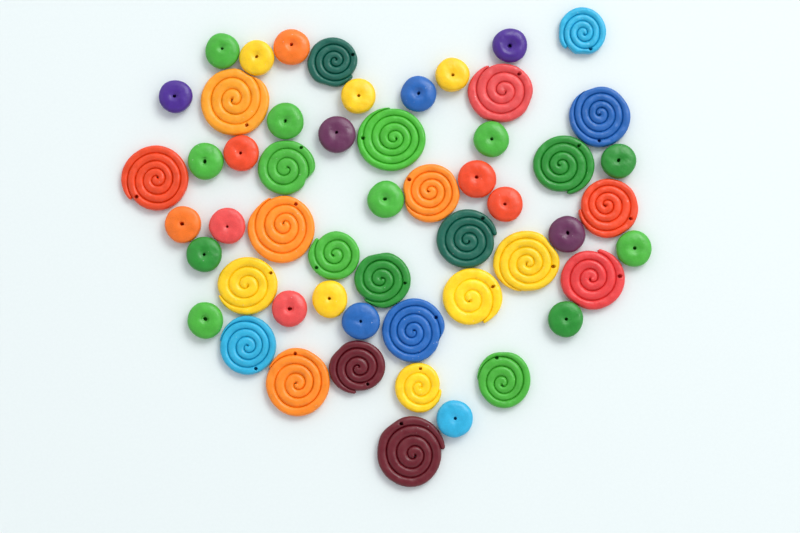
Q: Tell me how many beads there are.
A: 28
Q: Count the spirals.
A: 26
